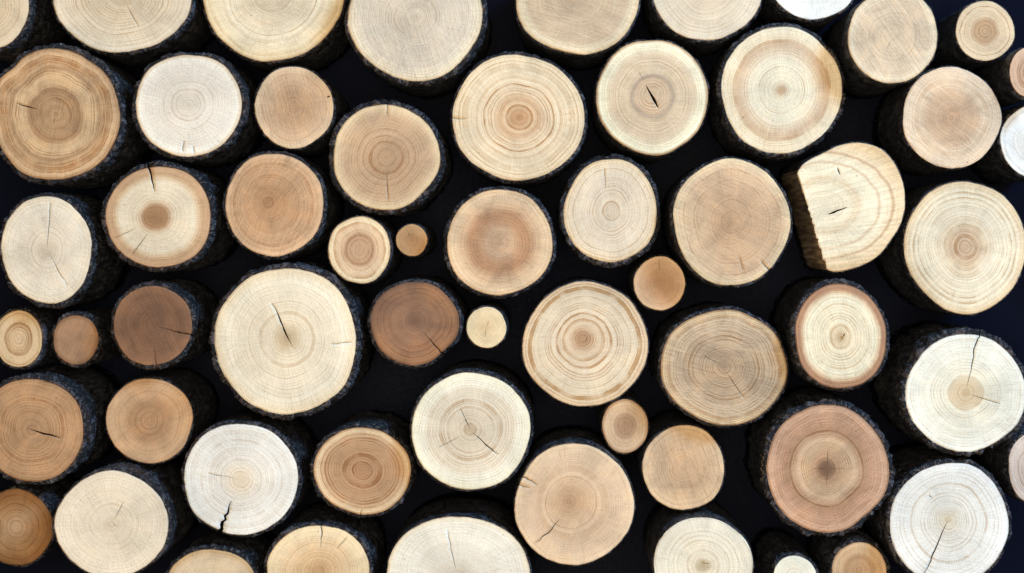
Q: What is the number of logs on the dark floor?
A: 59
